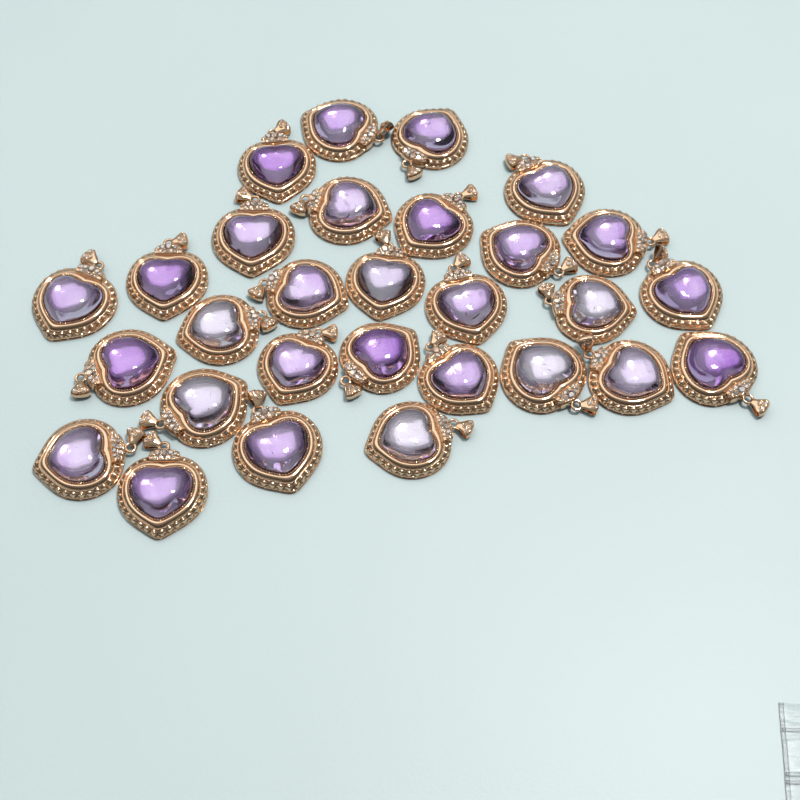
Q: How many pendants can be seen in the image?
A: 29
